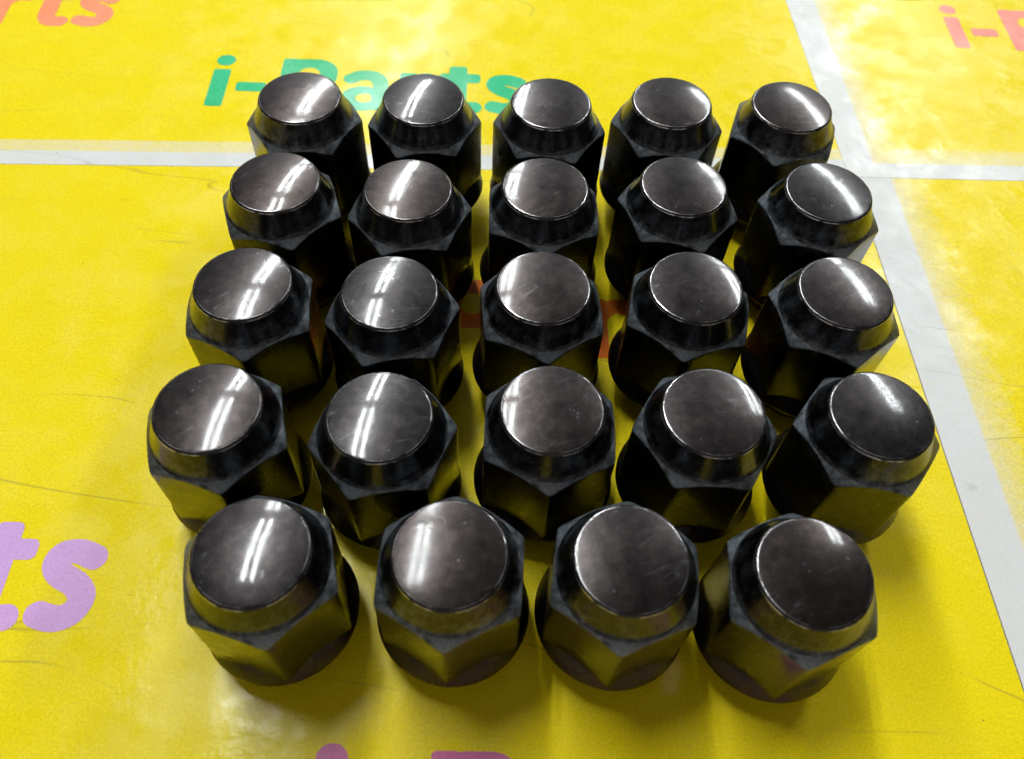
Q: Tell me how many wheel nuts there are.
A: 24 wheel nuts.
